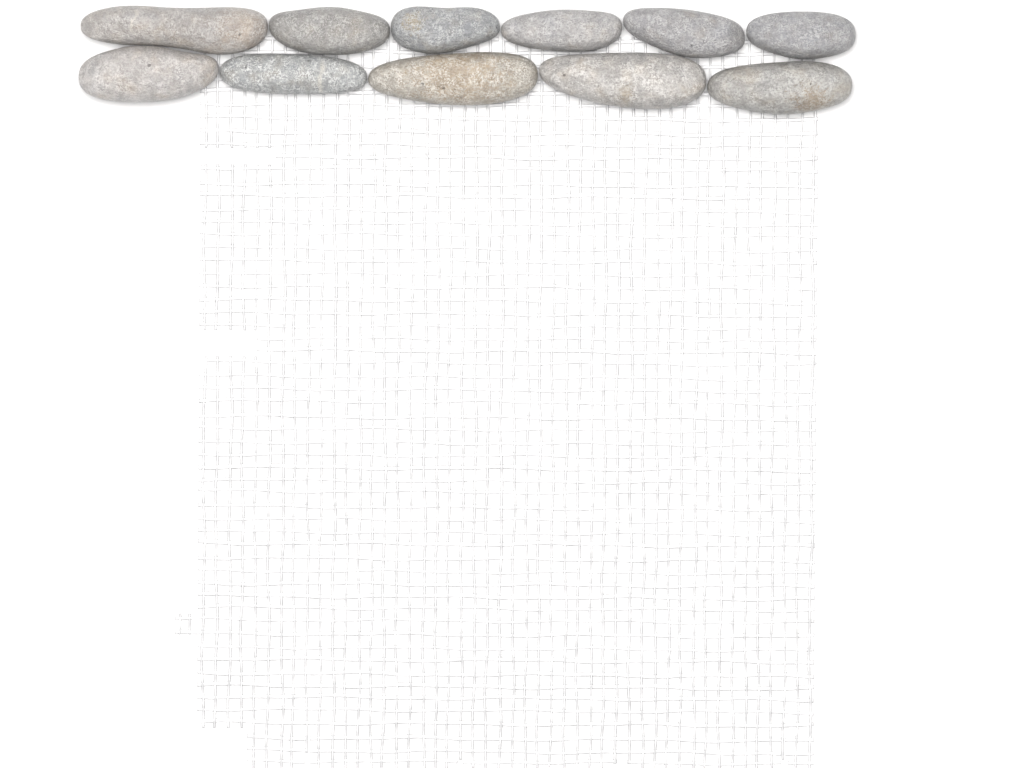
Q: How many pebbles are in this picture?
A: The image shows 11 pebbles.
